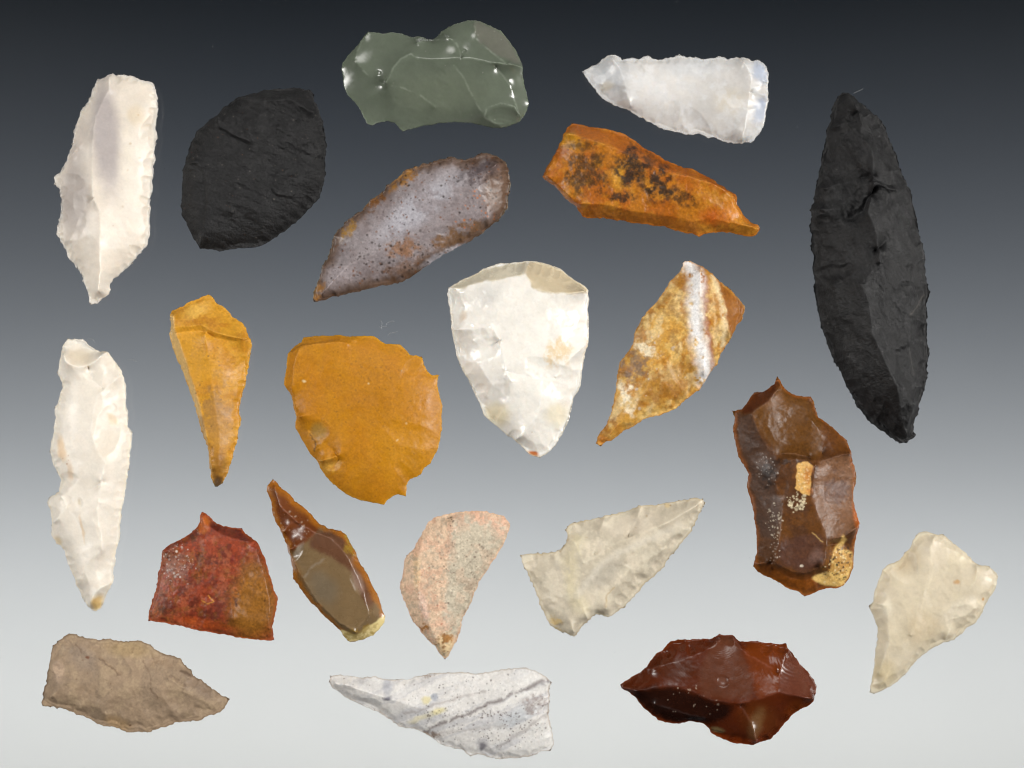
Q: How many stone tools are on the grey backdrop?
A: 21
